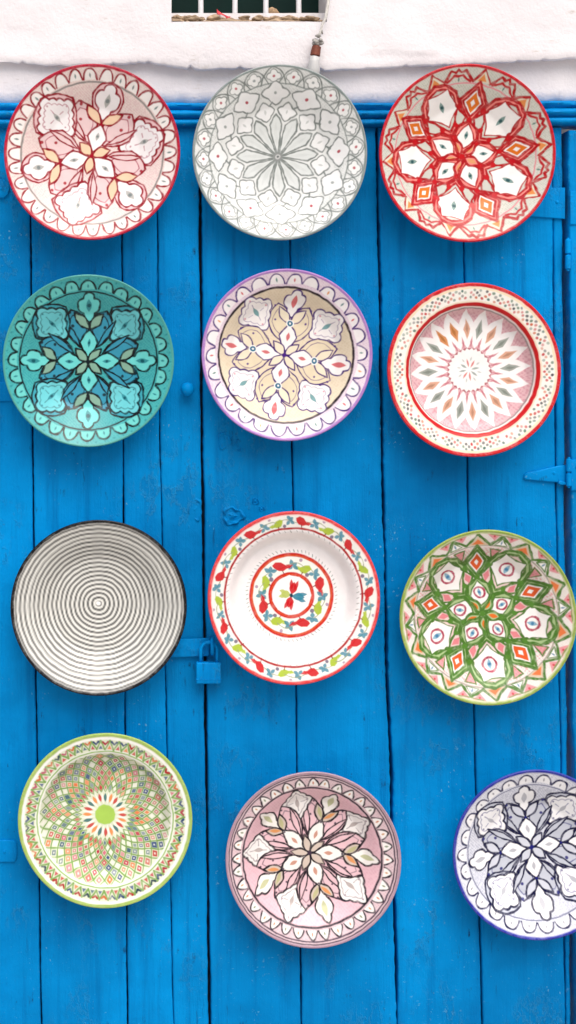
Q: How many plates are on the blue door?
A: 12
